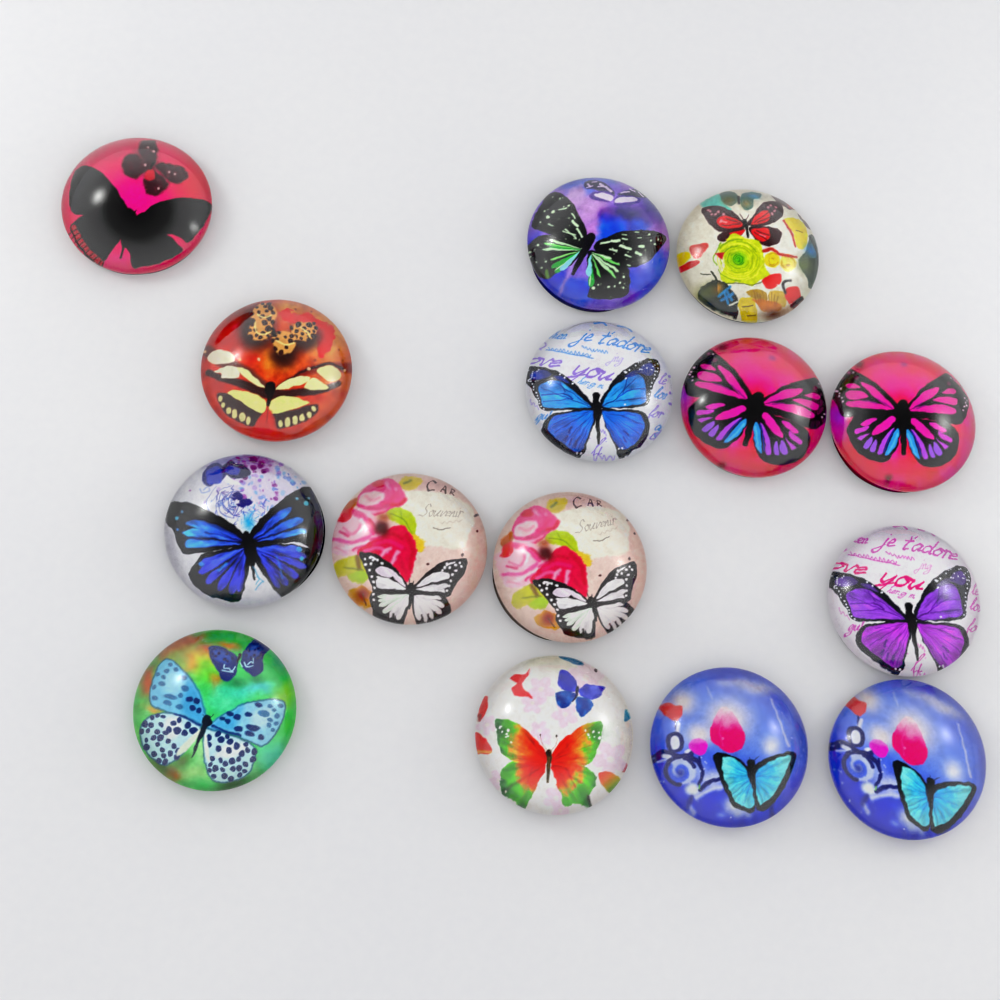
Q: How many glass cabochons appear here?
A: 15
